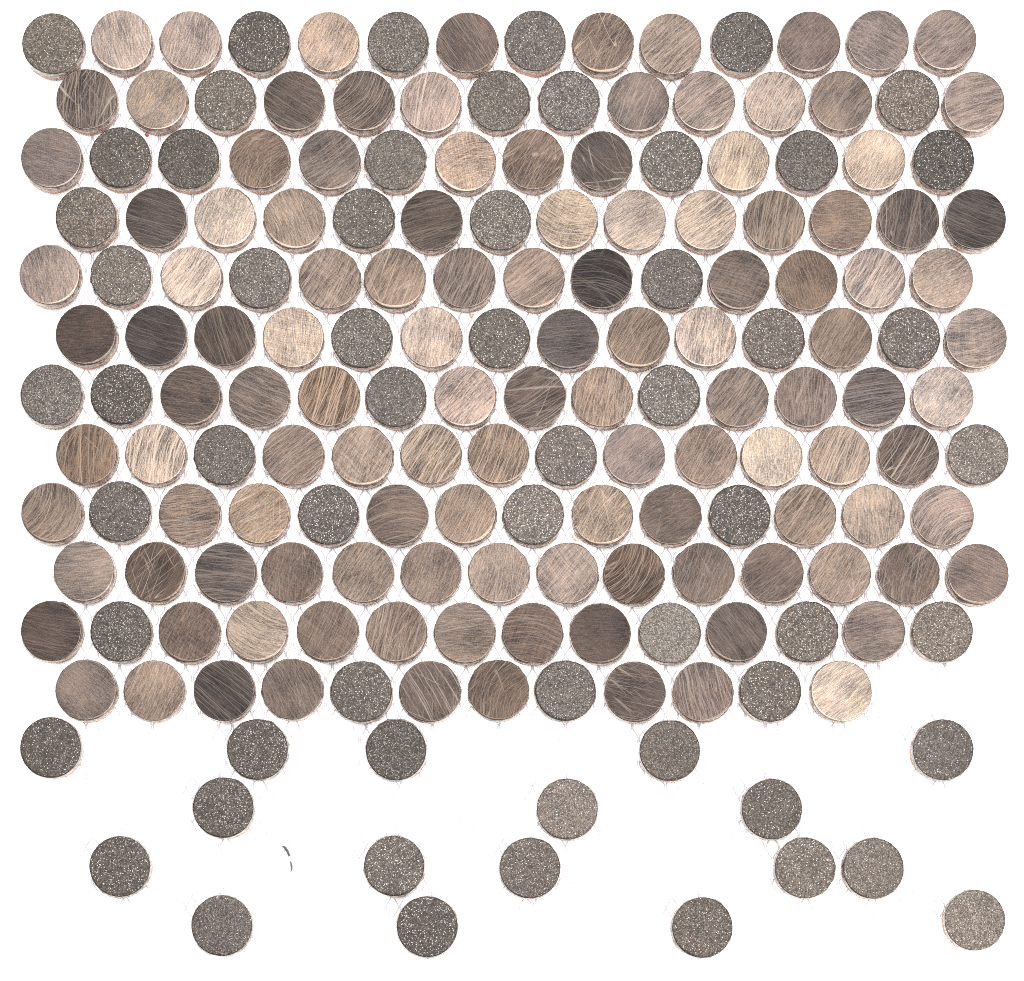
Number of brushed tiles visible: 123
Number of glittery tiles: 60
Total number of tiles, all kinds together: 183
